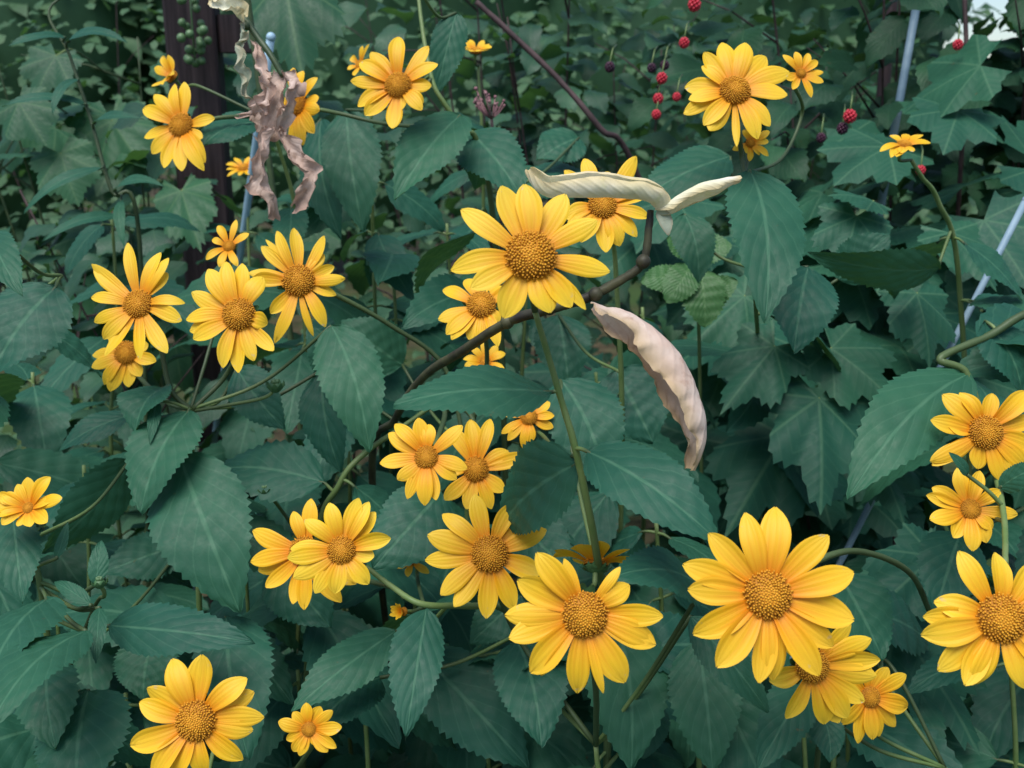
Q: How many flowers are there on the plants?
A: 39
